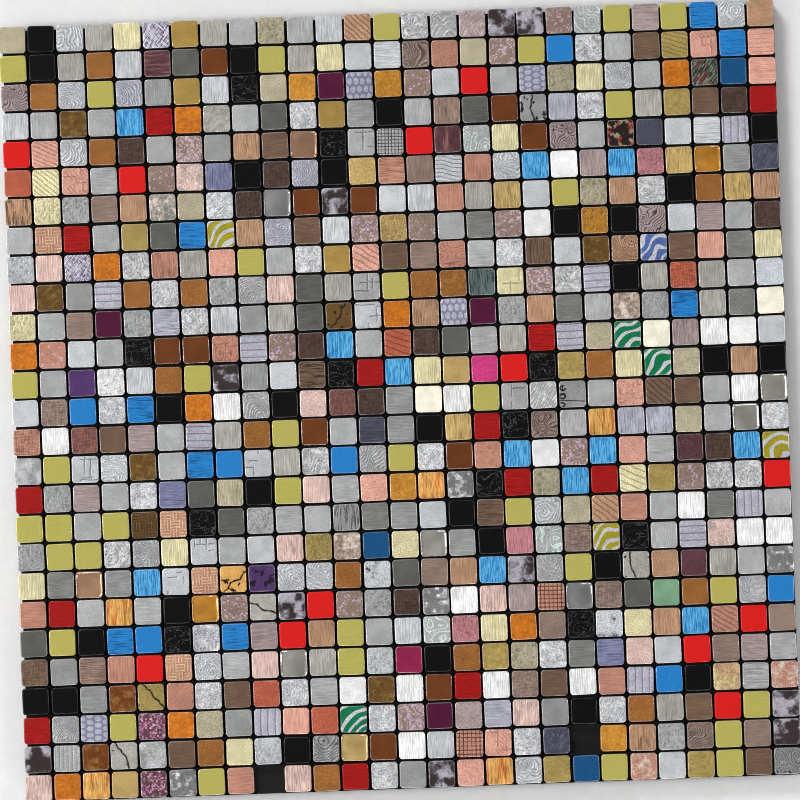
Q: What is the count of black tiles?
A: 39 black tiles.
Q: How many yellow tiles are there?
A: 35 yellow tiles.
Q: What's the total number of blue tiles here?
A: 30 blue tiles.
